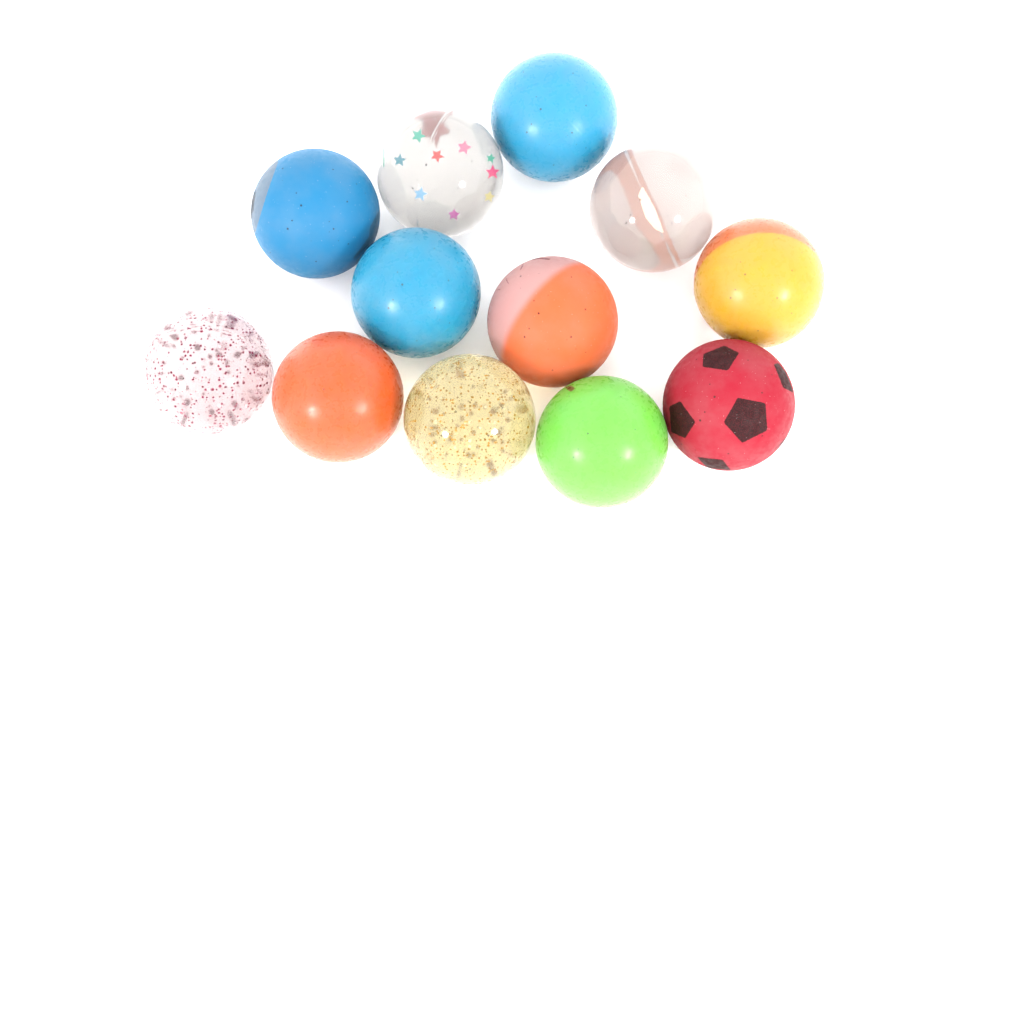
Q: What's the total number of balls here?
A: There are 12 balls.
